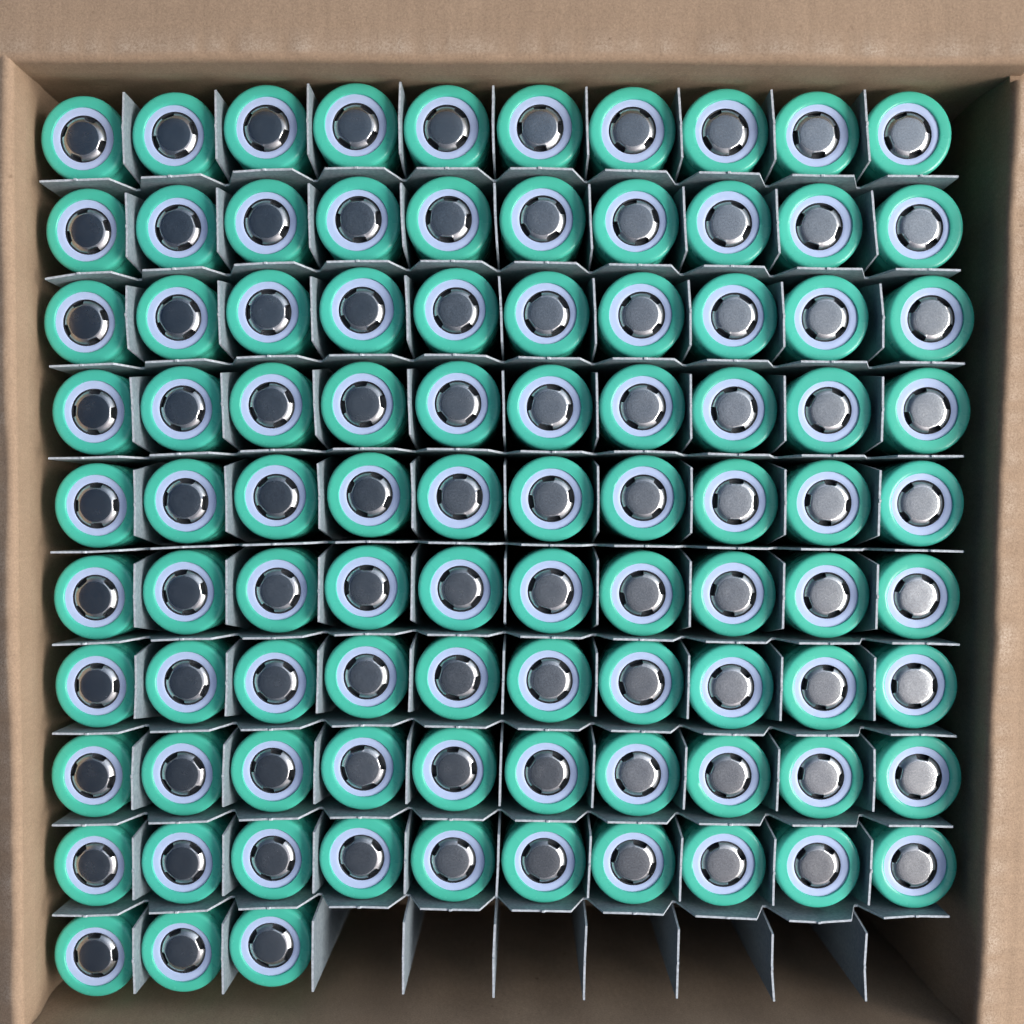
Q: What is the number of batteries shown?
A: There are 93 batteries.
